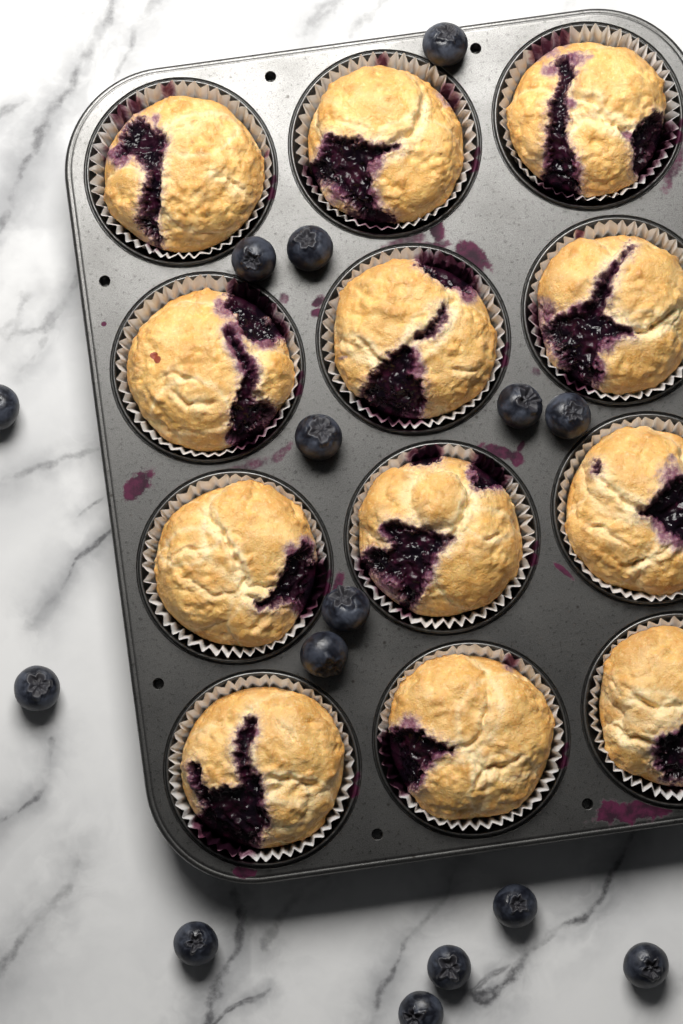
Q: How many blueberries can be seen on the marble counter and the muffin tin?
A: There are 15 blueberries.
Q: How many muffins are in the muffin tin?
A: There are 12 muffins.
